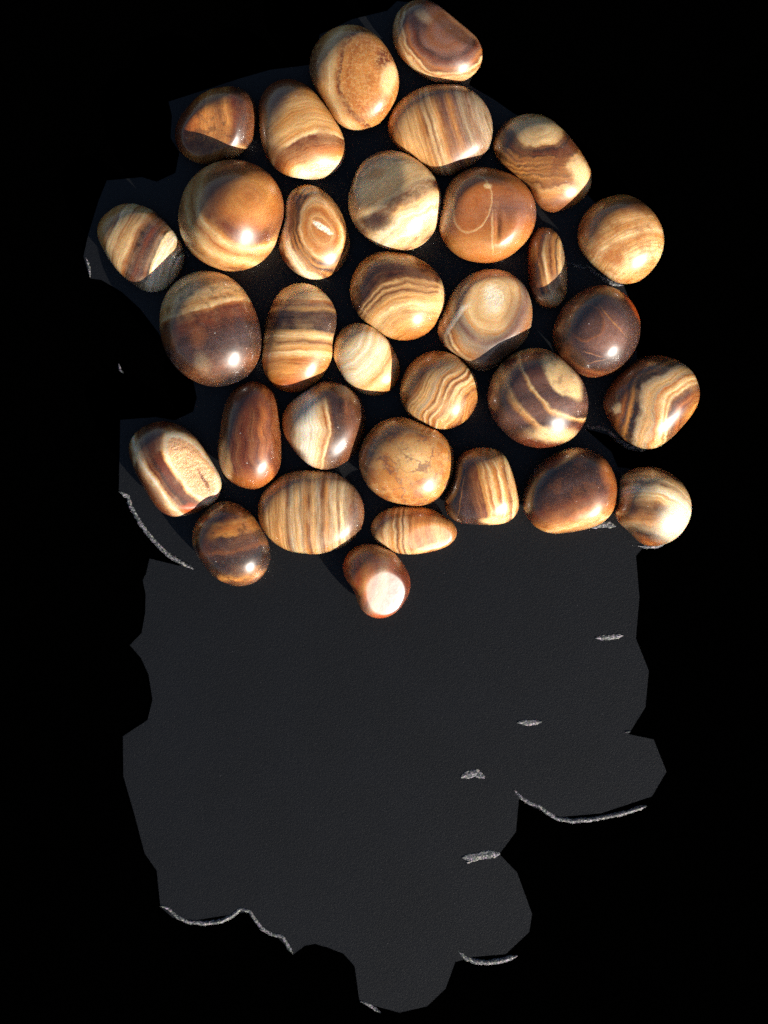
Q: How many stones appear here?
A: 33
